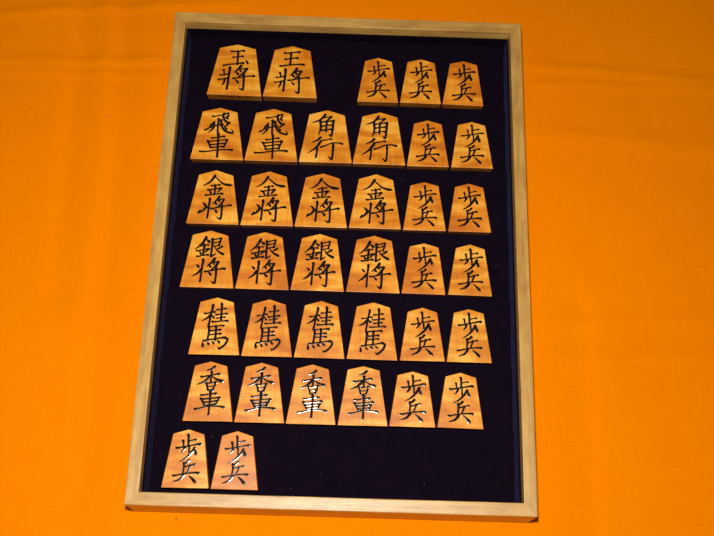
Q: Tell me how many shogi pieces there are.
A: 37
